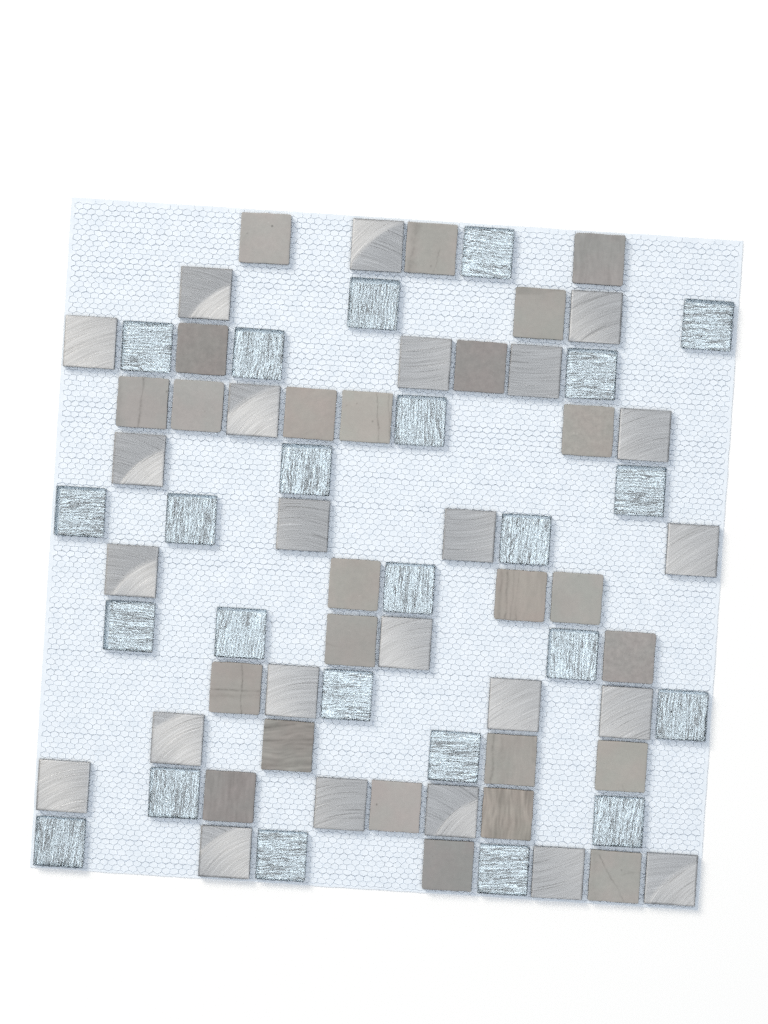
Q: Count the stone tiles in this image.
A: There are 25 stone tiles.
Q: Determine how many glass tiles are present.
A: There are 24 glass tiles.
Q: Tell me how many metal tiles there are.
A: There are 24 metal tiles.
